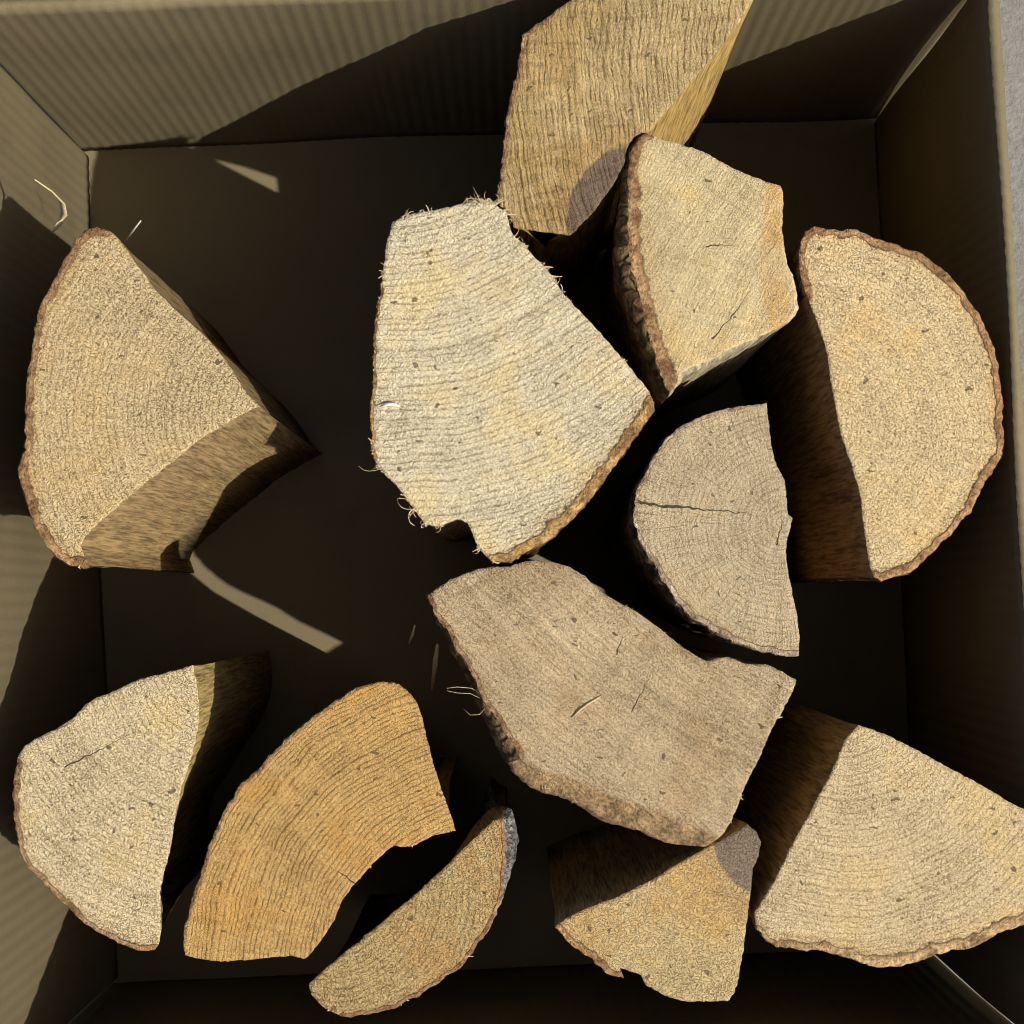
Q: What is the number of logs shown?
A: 12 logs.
